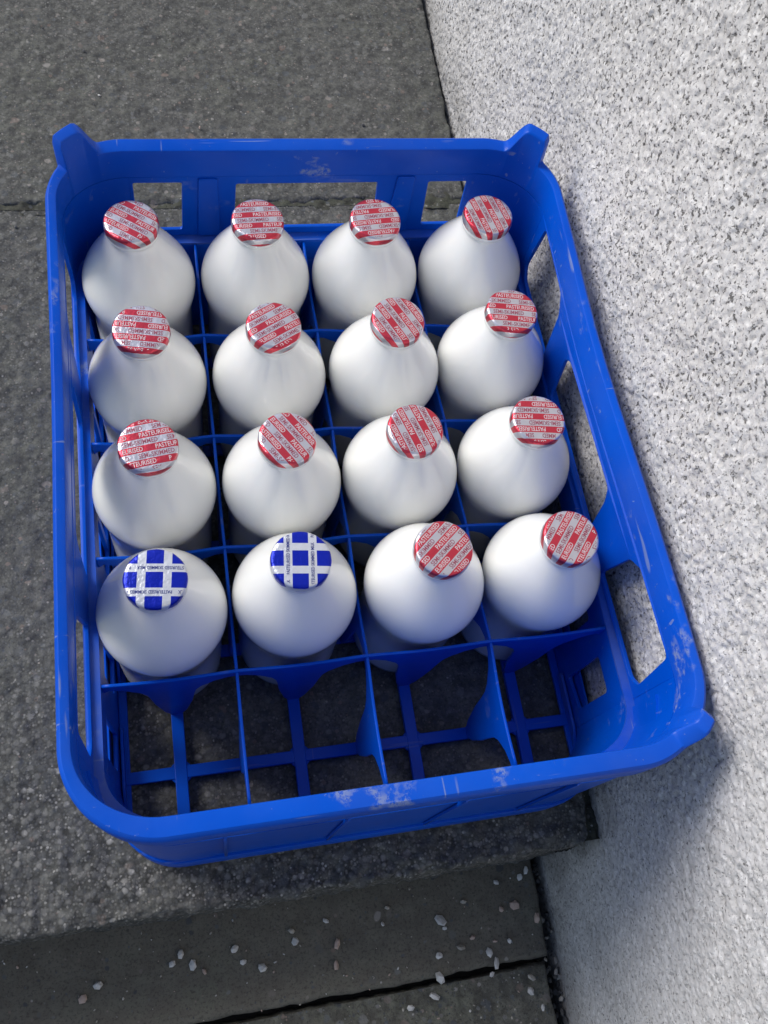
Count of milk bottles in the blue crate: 16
